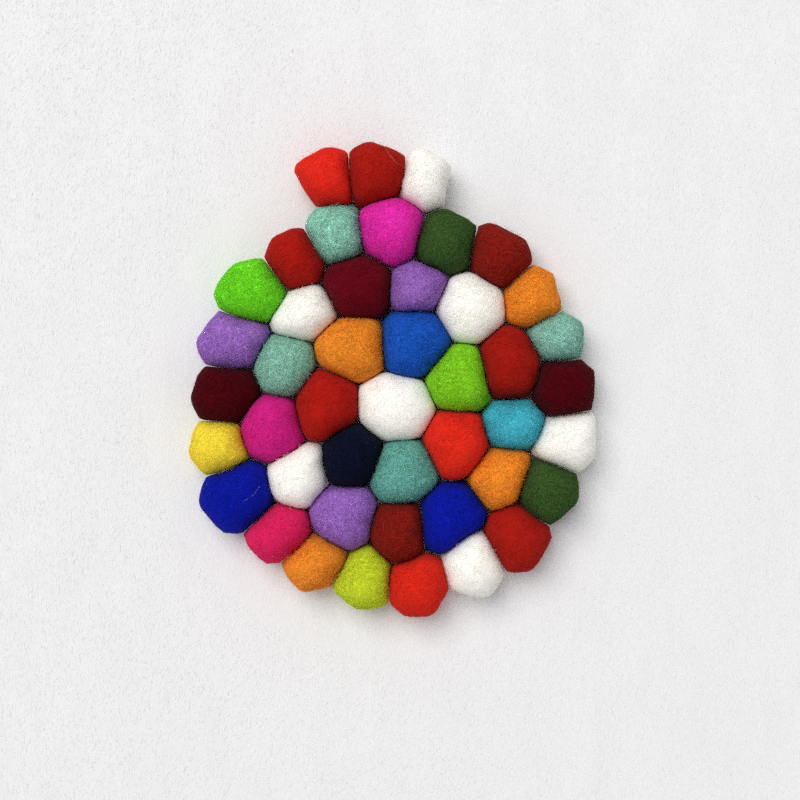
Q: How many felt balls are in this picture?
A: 45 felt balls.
